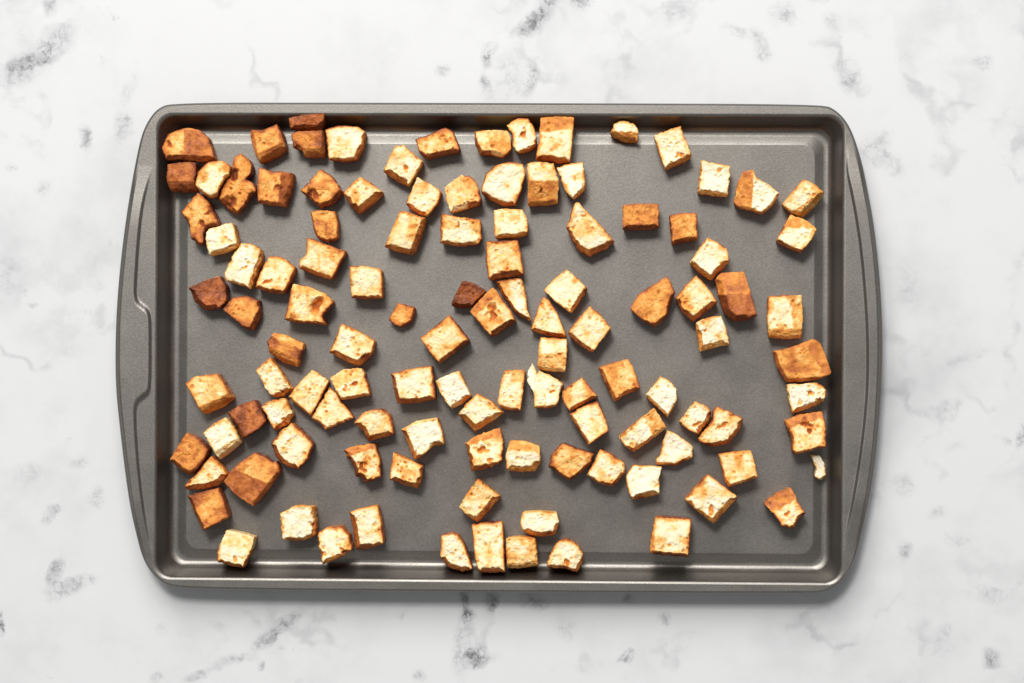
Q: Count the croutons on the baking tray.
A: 114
